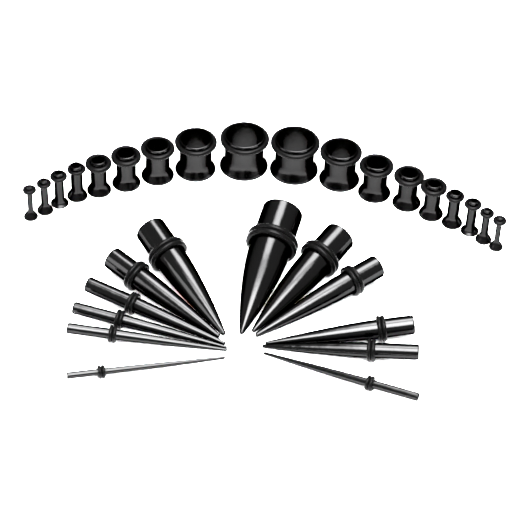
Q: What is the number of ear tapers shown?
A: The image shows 12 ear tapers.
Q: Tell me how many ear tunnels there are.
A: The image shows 18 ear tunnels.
